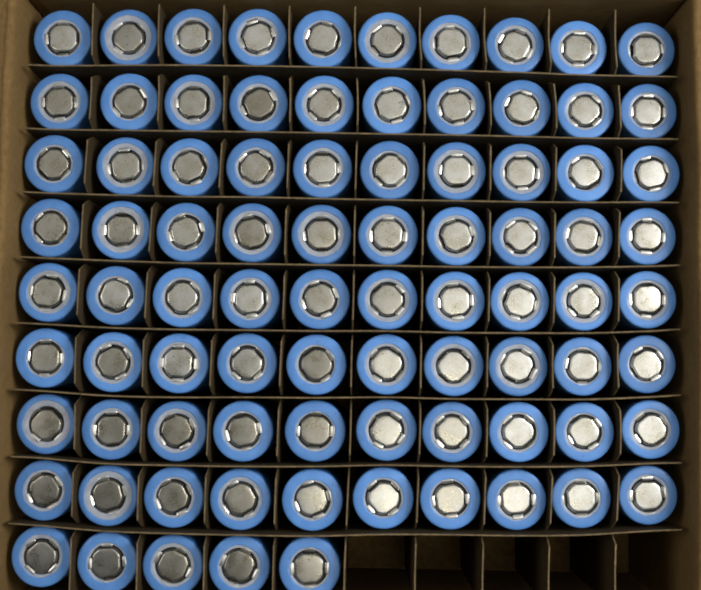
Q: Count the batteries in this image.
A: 85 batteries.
